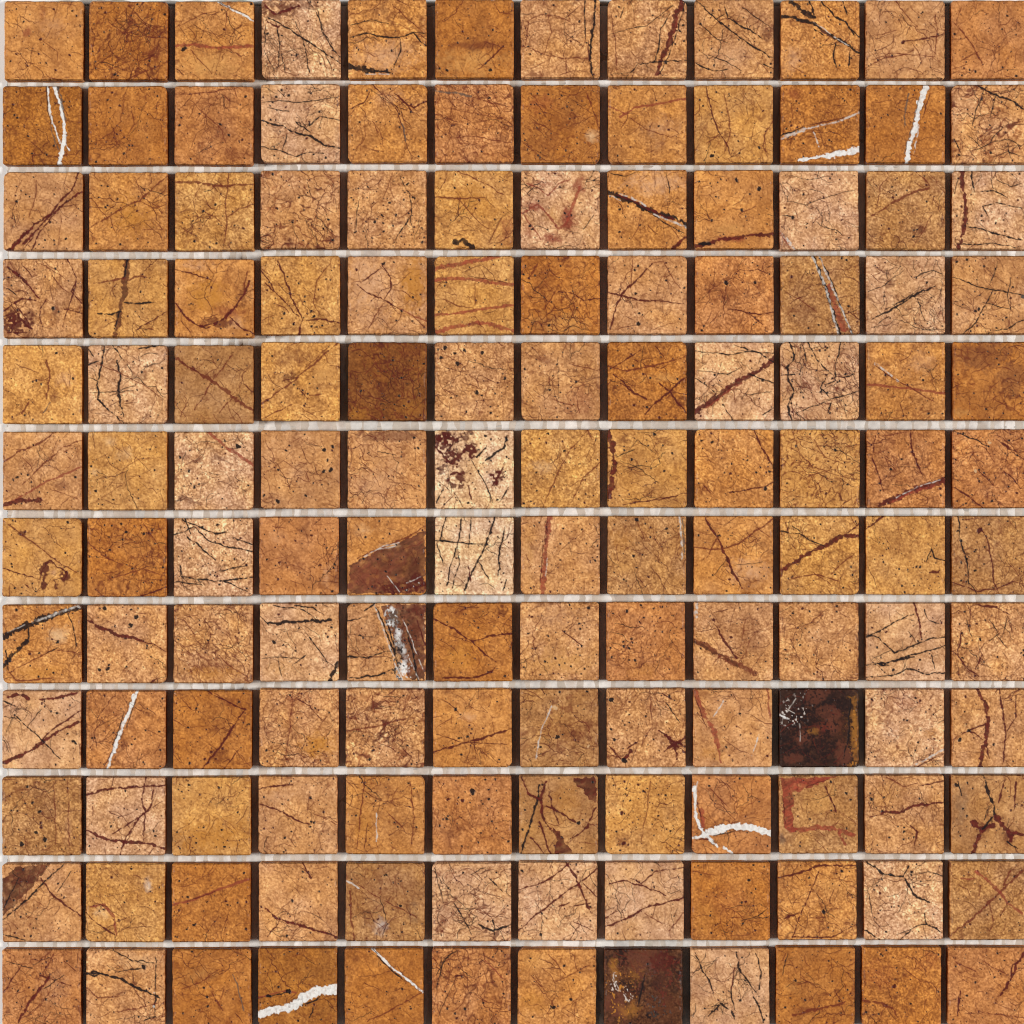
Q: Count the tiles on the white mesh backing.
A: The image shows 144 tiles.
